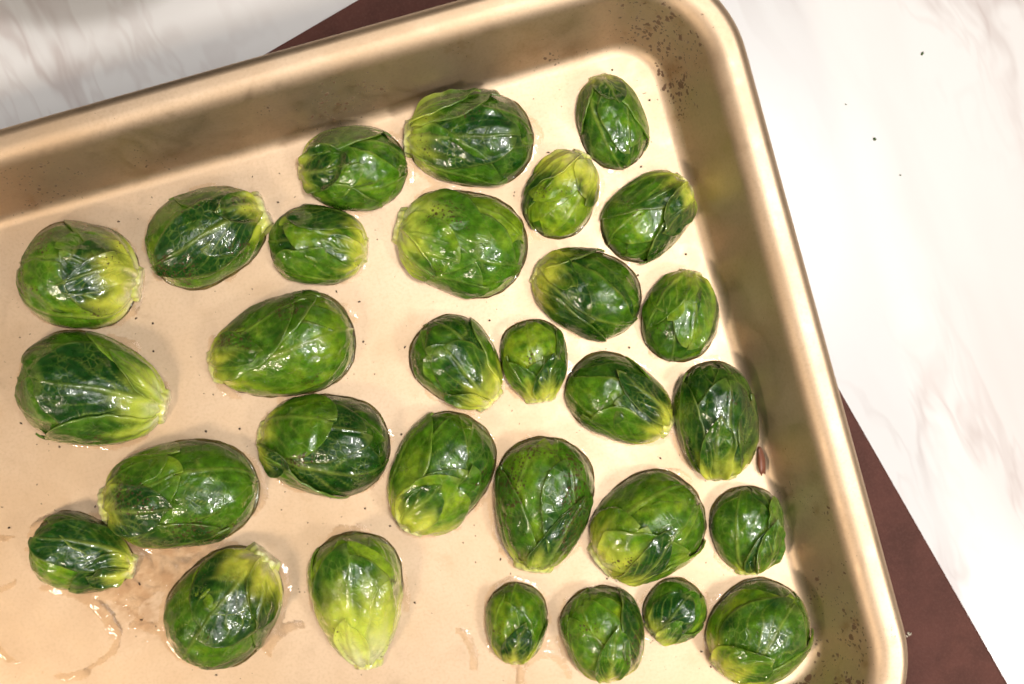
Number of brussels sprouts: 30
